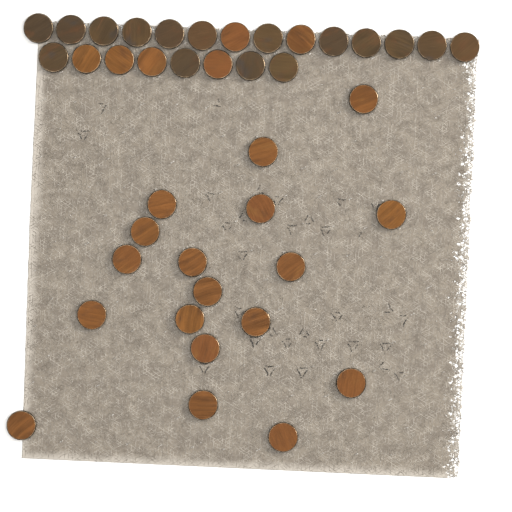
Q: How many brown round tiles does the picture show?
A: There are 16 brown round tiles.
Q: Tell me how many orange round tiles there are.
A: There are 24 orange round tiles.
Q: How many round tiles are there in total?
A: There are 40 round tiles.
